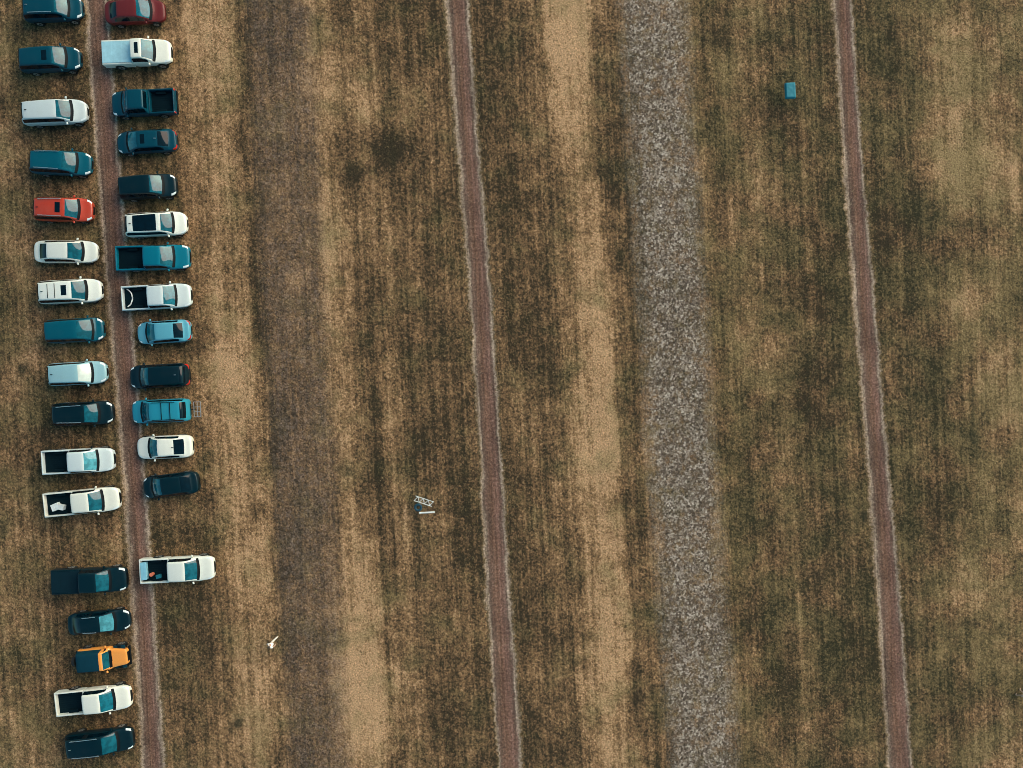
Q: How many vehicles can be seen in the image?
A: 31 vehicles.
